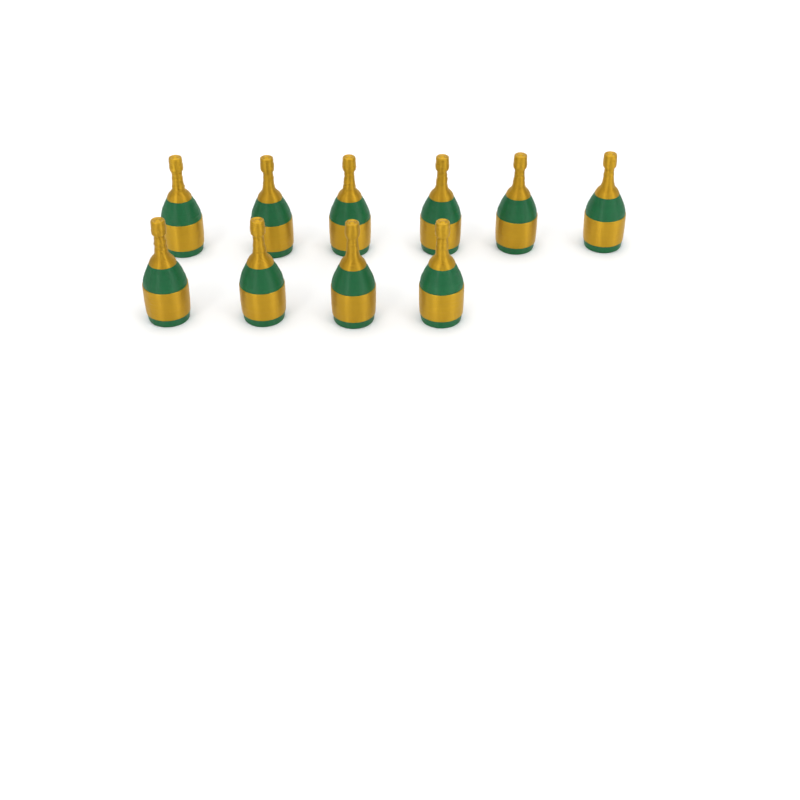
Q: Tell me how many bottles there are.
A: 10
